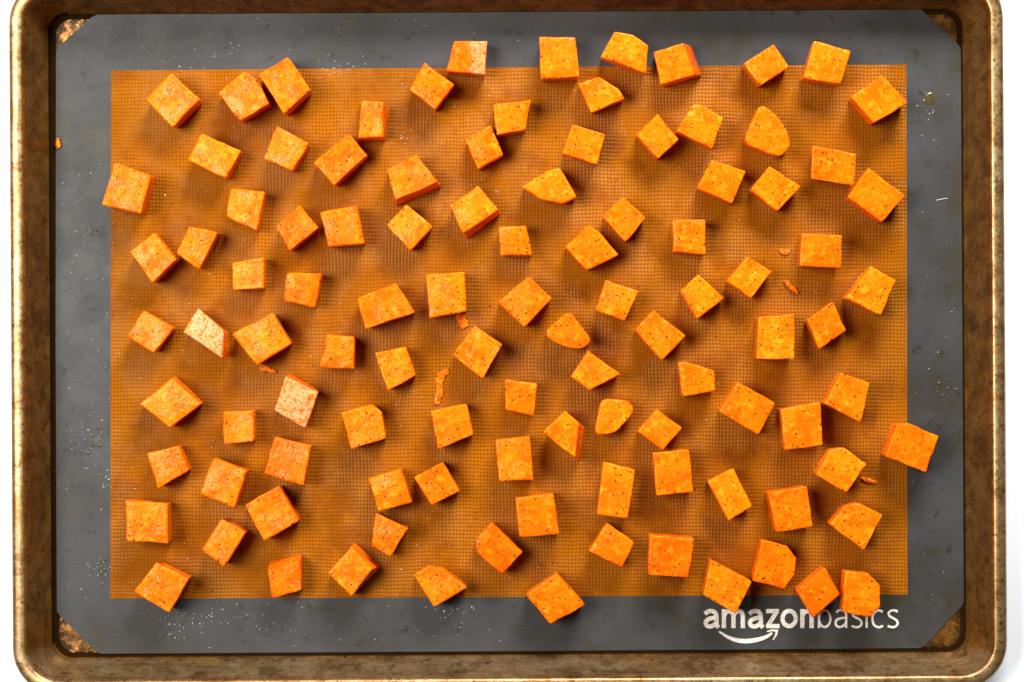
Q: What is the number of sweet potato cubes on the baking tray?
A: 104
